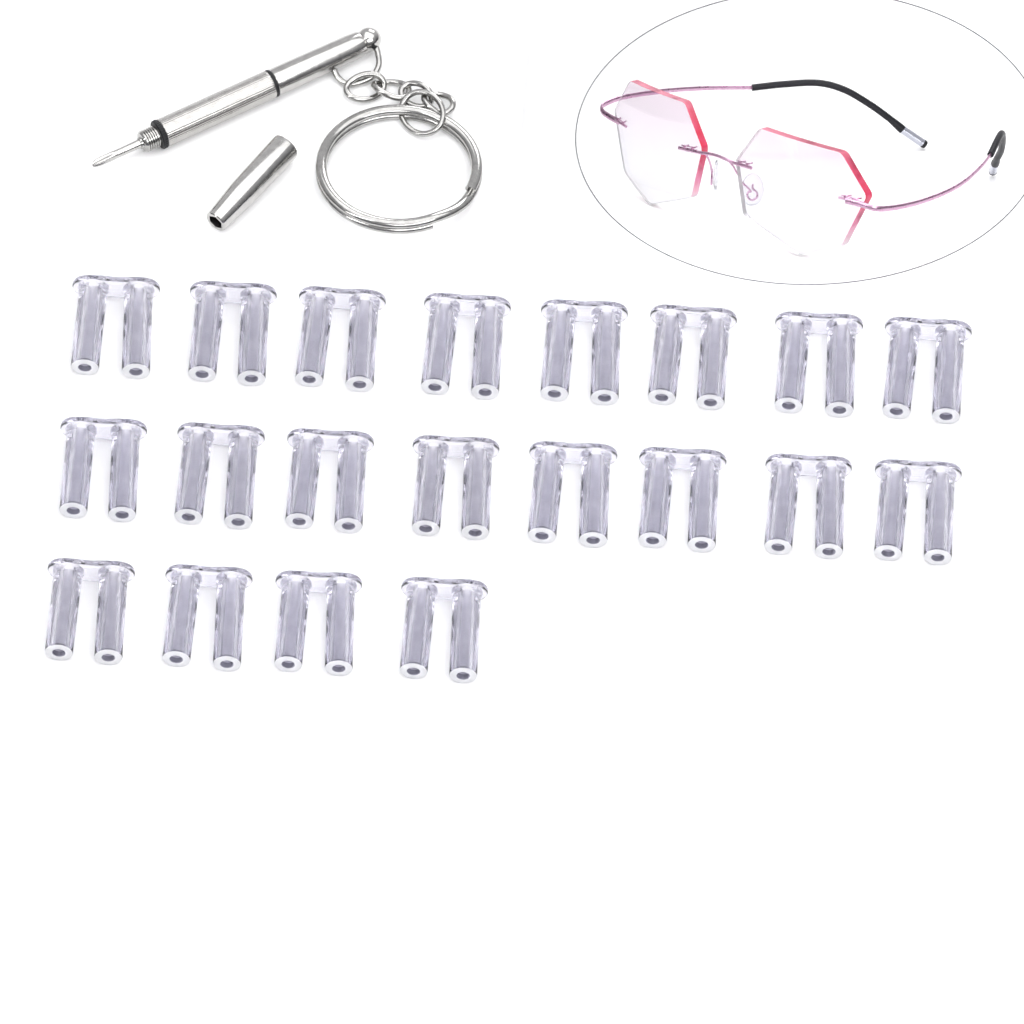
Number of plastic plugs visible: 20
